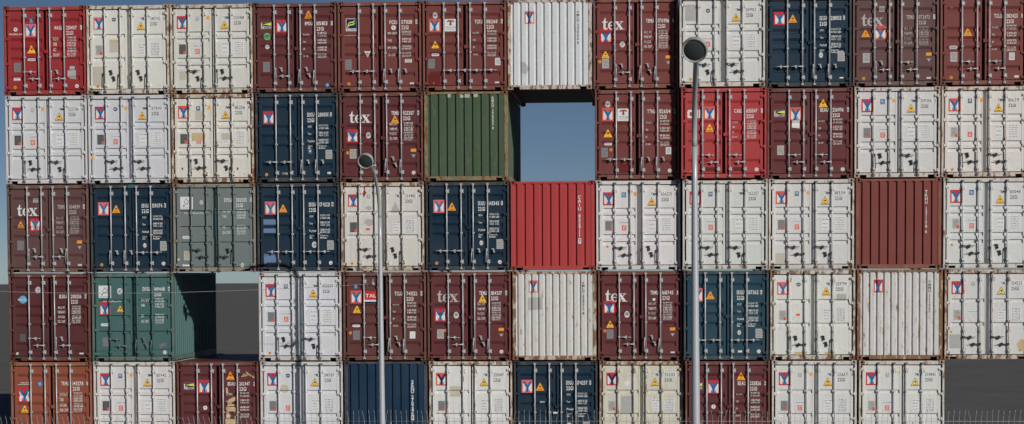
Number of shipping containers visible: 57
